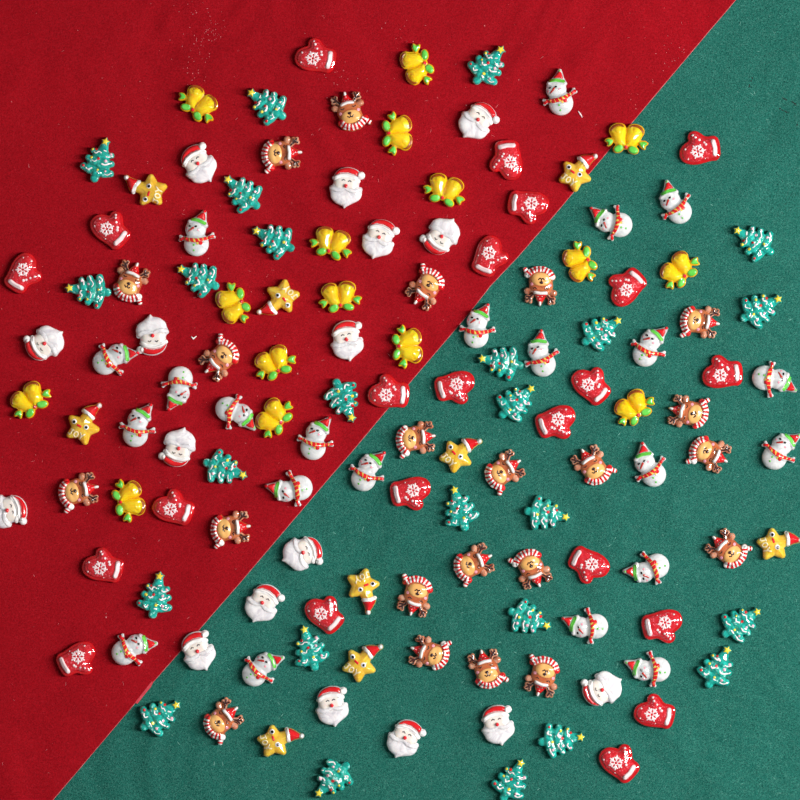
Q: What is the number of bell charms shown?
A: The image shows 16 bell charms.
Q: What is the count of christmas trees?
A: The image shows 25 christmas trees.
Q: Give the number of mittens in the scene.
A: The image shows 22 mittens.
